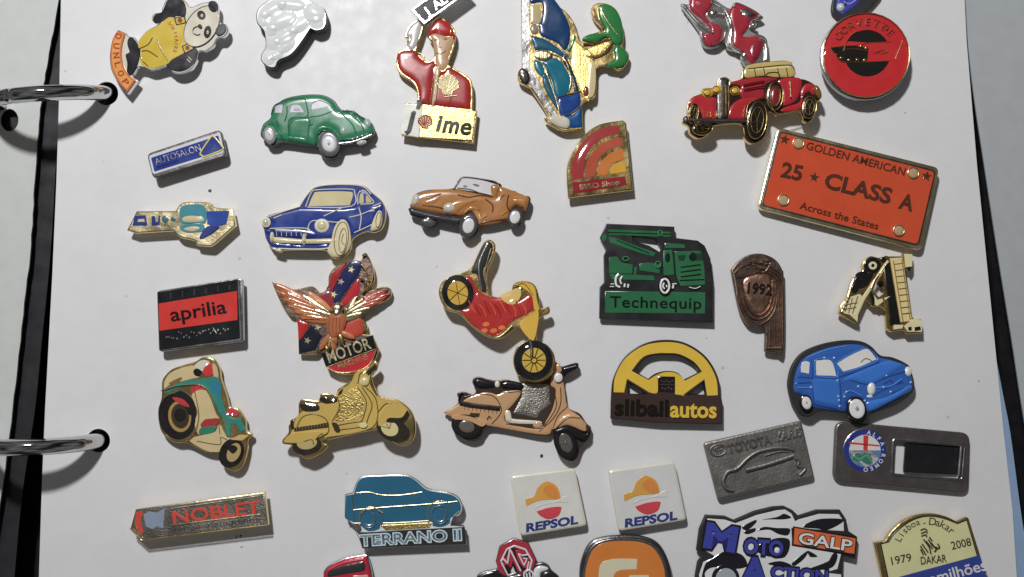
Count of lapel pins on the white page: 38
